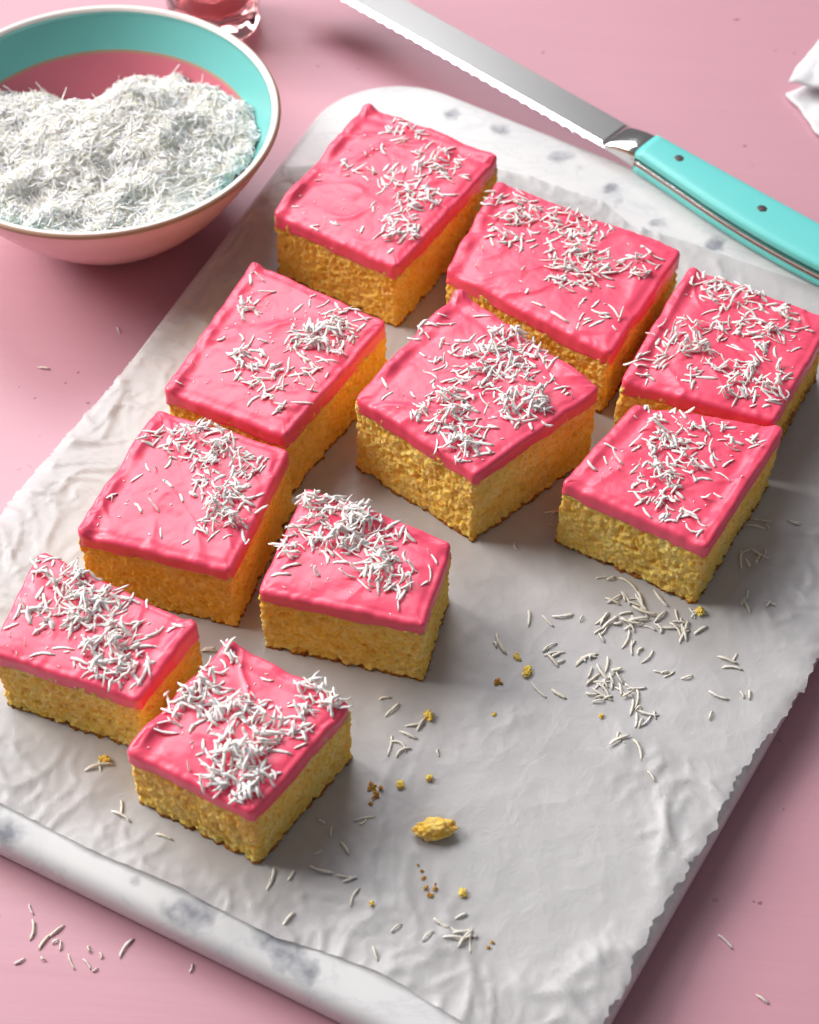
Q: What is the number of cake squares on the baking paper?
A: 10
